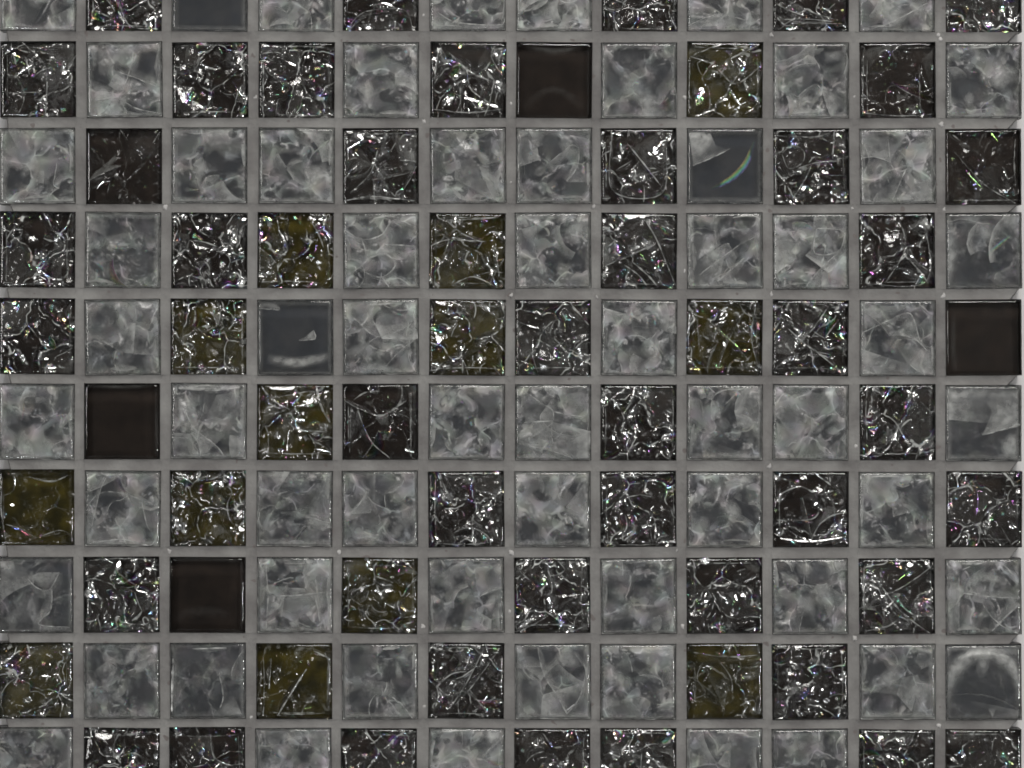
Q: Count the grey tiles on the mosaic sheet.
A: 61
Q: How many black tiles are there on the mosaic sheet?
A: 46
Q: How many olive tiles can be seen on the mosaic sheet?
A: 13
